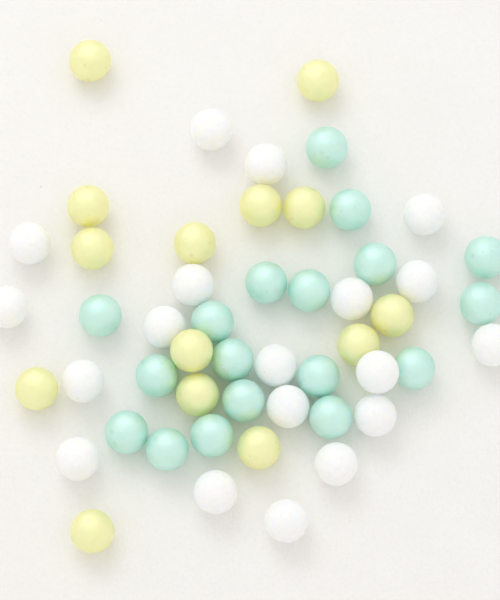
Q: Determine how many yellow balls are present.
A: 14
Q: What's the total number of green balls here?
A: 18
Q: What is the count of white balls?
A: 19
